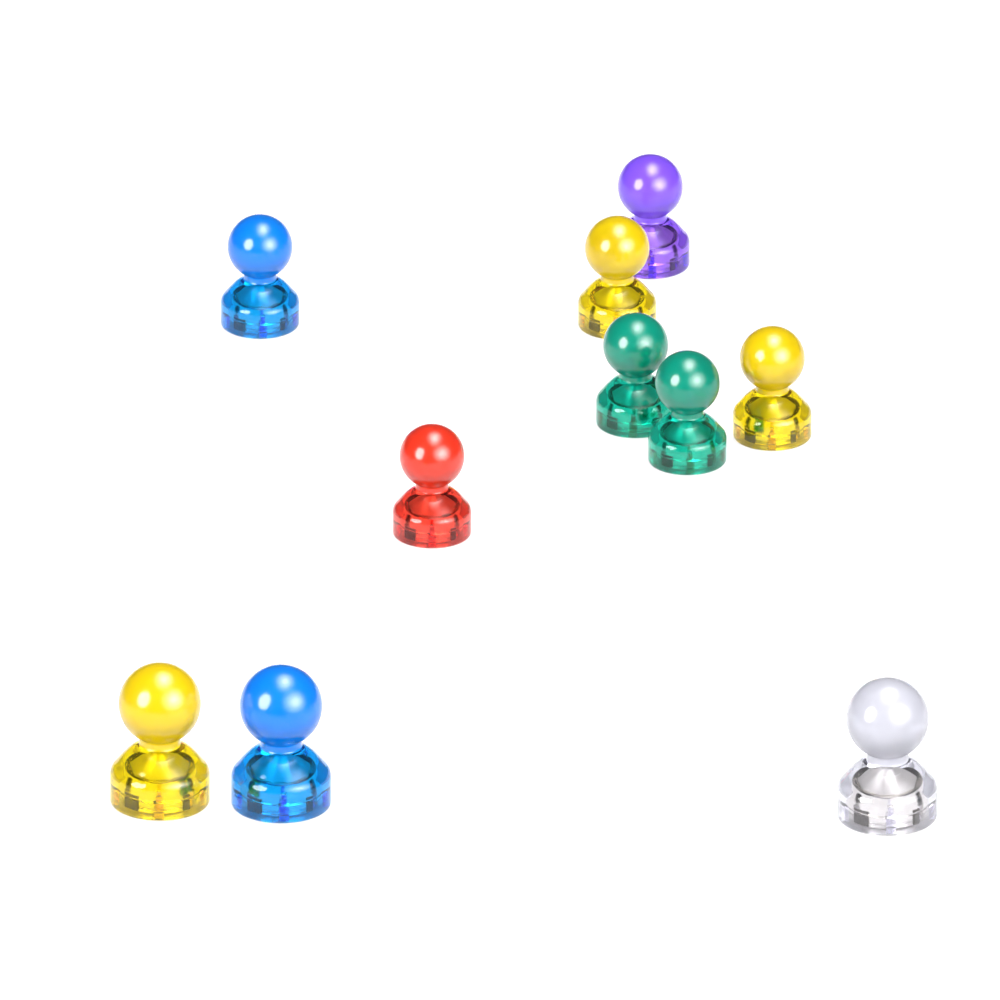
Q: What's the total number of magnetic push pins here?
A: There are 10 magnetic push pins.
